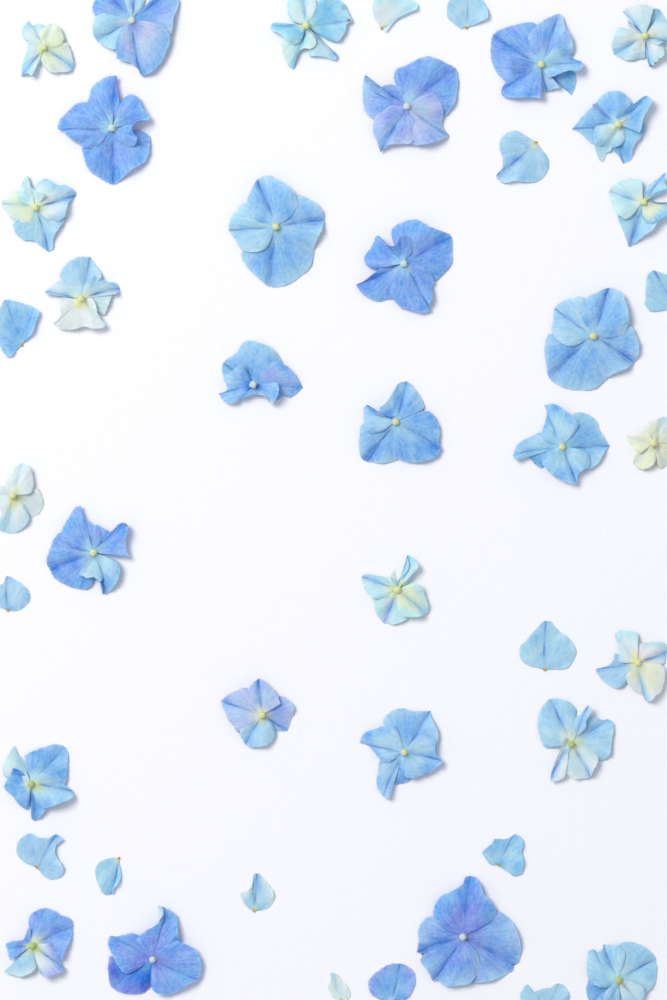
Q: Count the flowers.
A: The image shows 30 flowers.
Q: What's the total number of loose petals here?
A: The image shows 14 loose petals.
